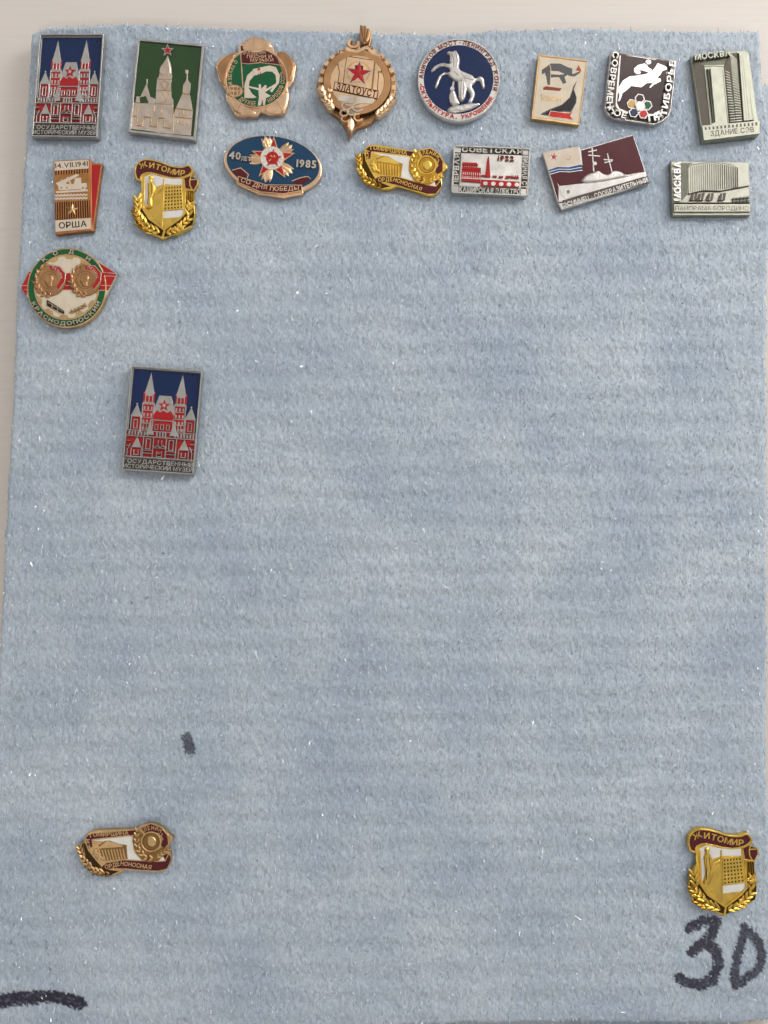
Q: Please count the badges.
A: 19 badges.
